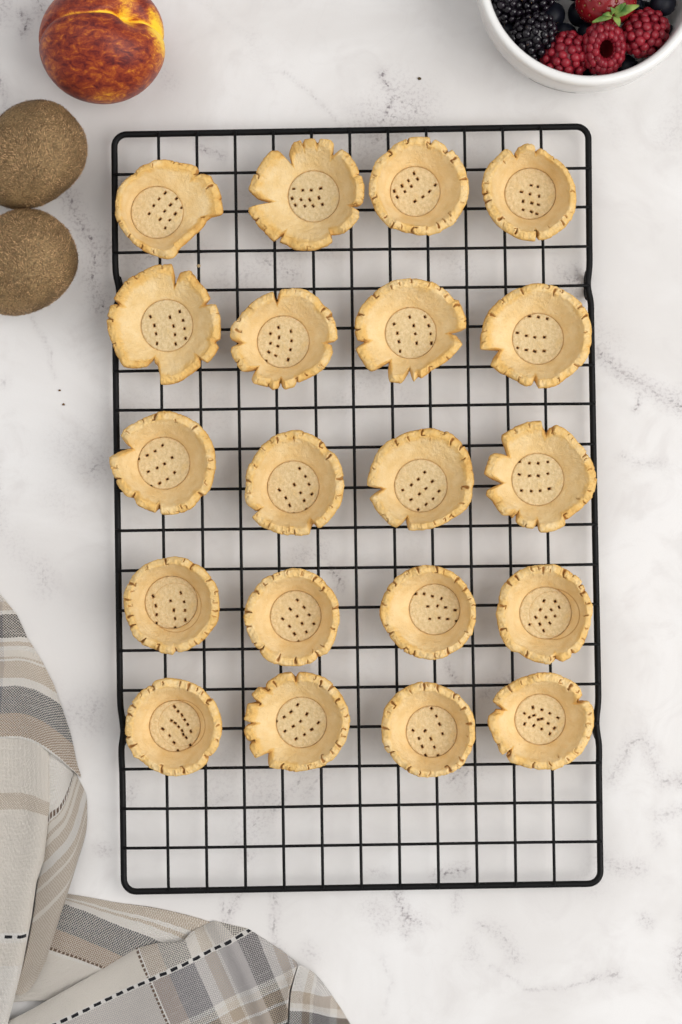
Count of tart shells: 20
